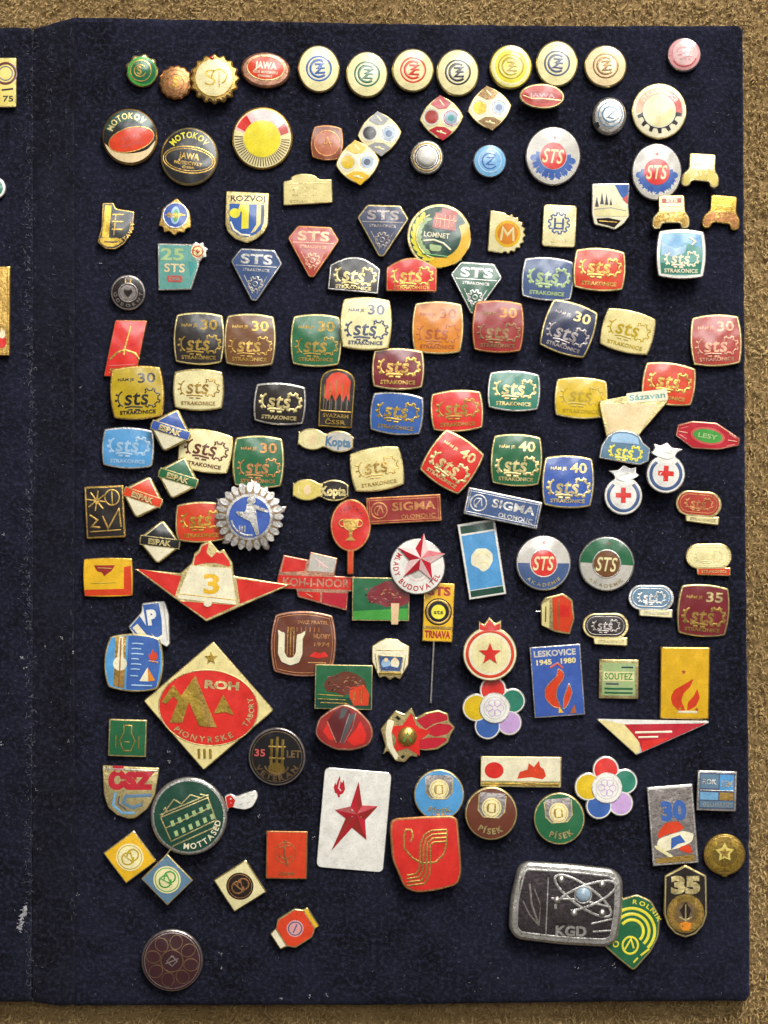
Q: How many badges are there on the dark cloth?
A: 149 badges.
